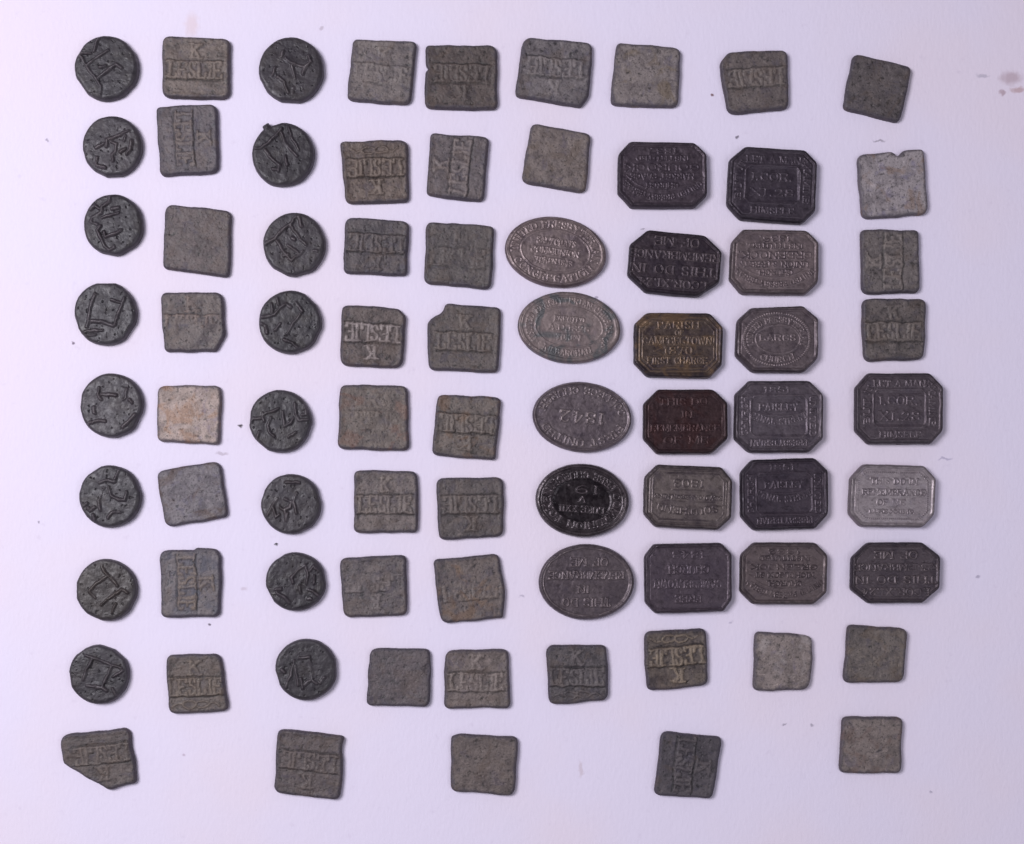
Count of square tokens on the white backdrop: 41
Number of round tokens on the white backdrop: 16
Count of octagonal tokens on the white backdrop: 15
